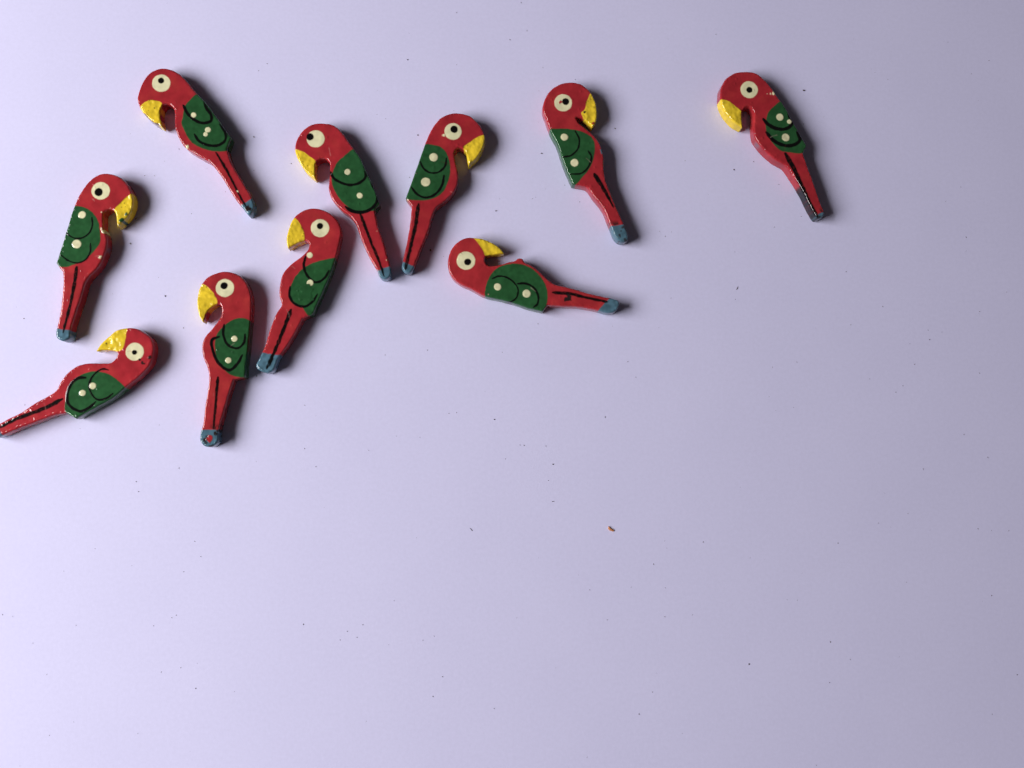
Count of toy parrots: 10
